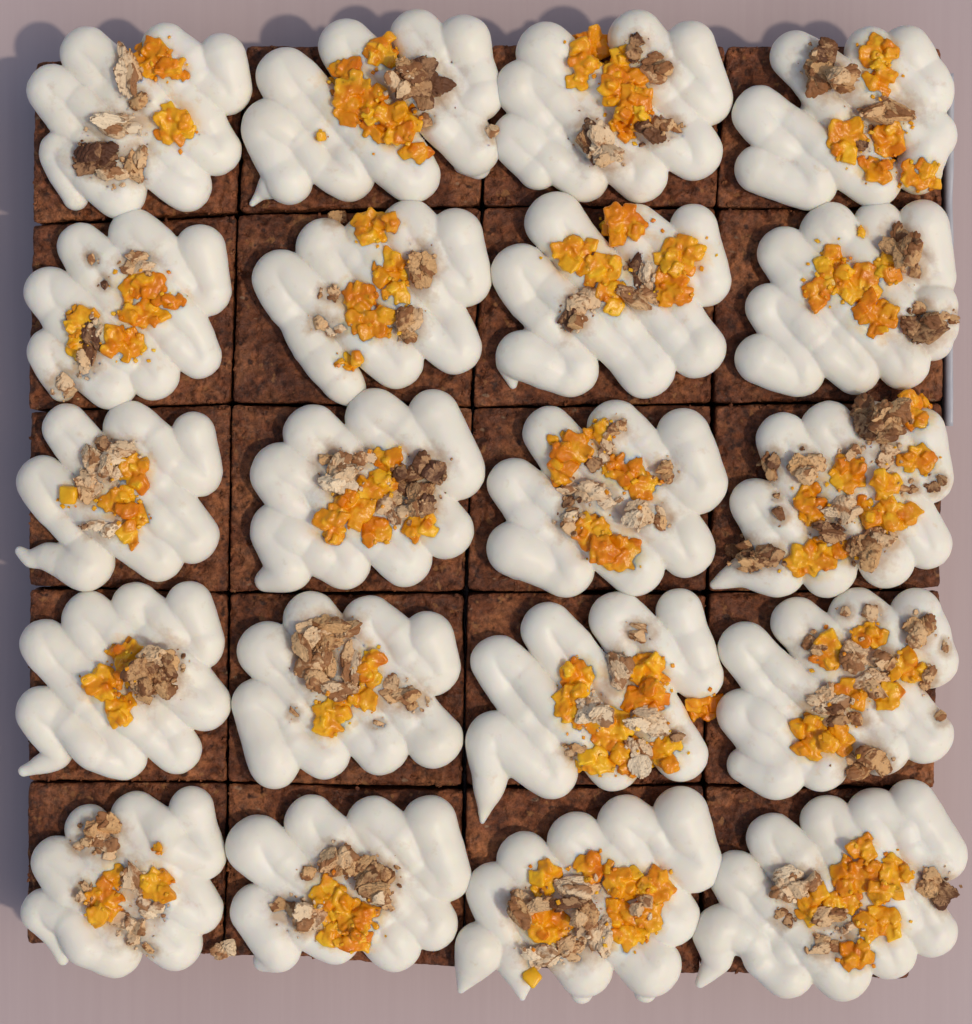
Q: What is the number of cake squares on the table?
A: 20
